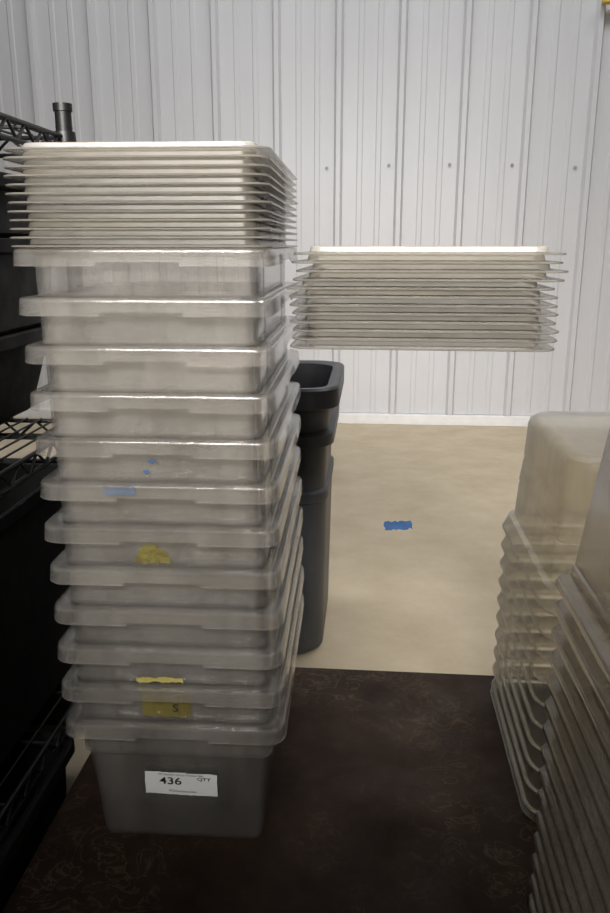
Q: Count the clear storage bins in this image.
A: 12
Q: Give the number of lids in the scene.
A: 24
